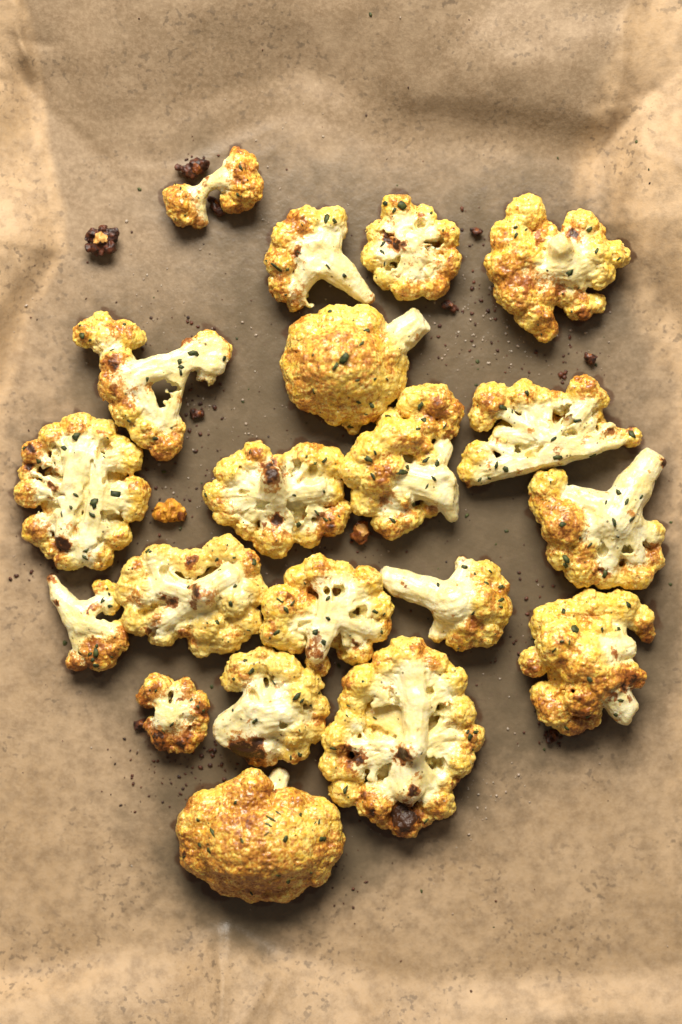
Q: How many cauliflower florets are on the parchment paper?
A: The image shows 20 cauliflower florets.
